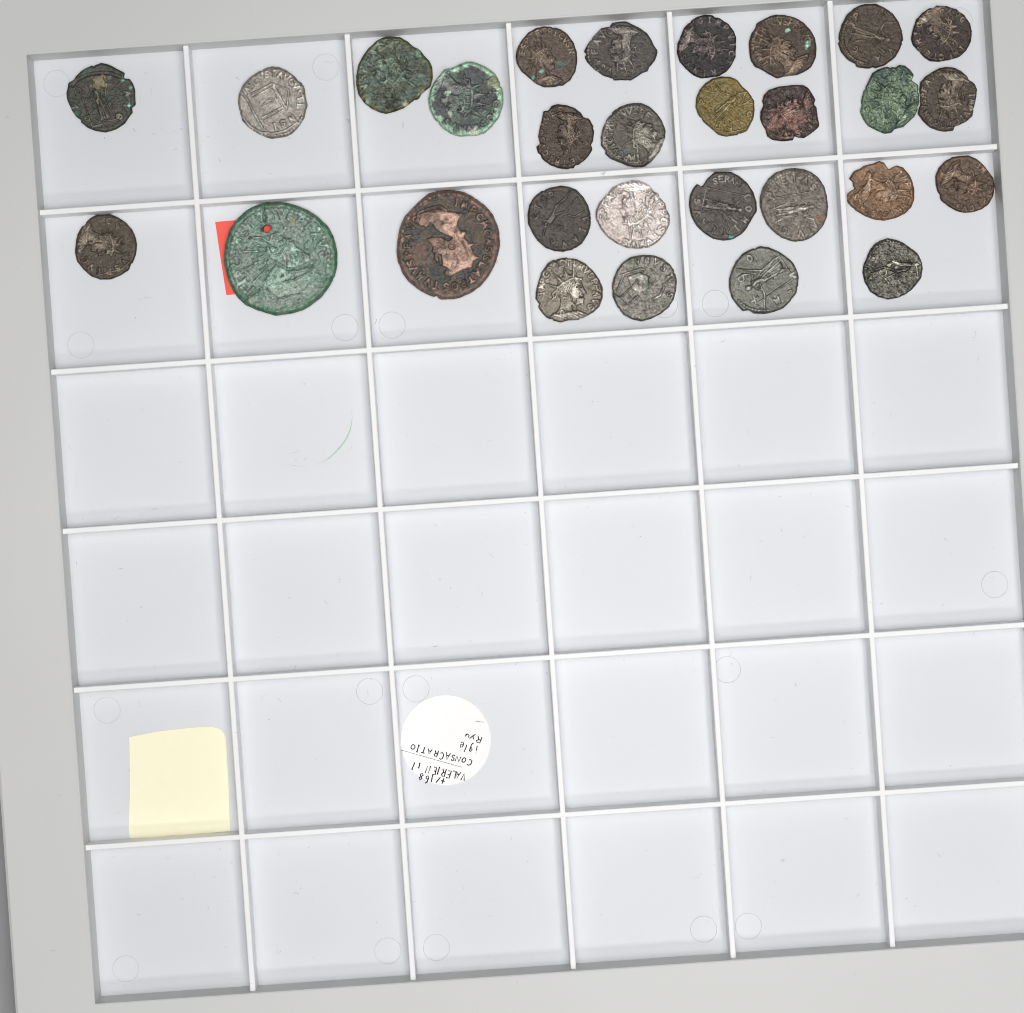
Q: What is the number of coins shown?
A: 29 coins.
